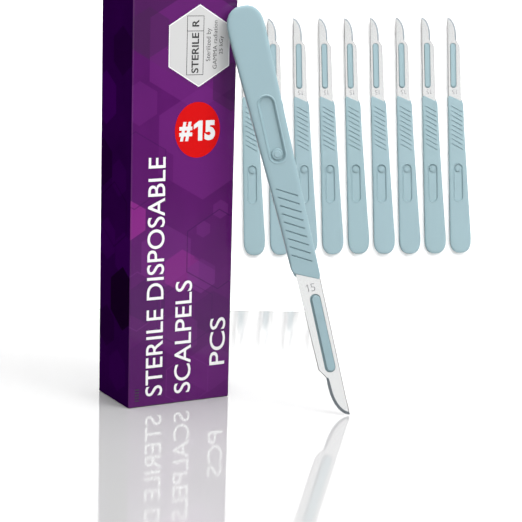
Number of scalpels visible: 10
